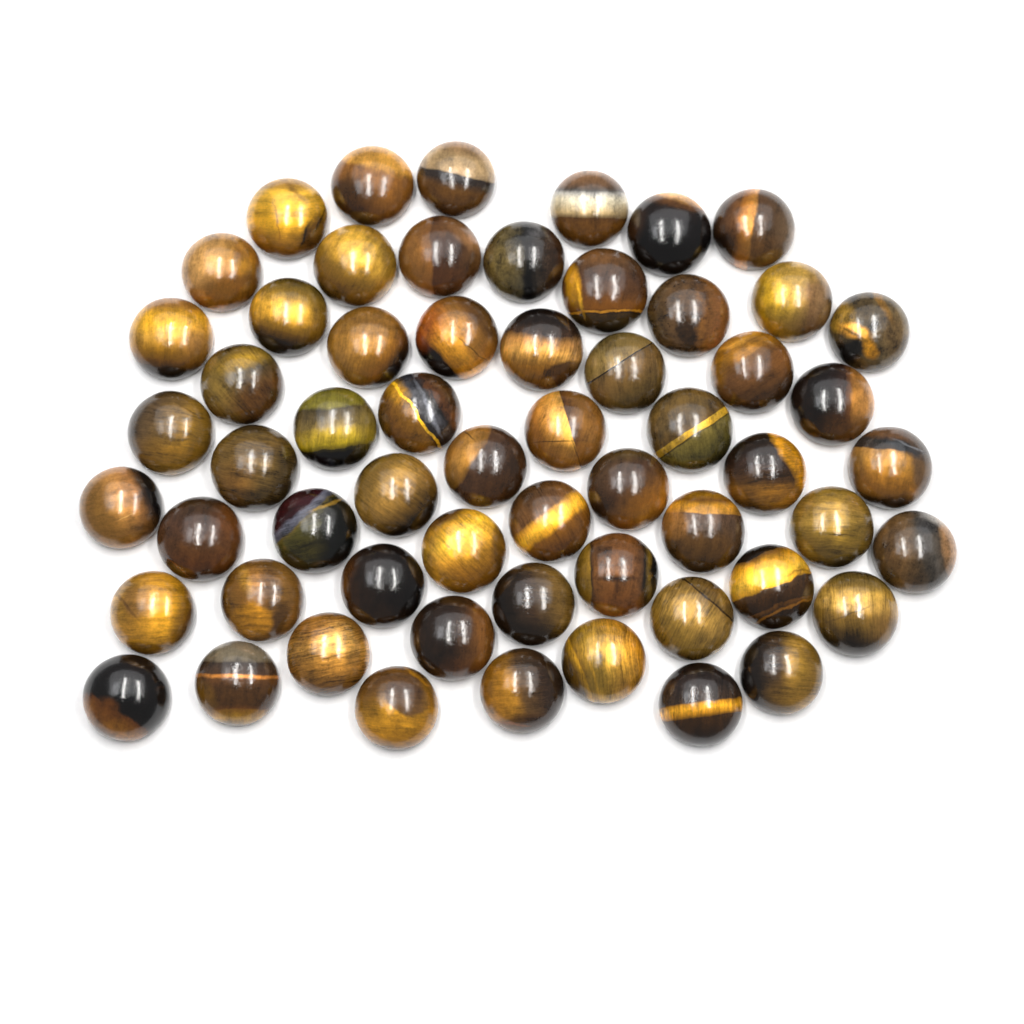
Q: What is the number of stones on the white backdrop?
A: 59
